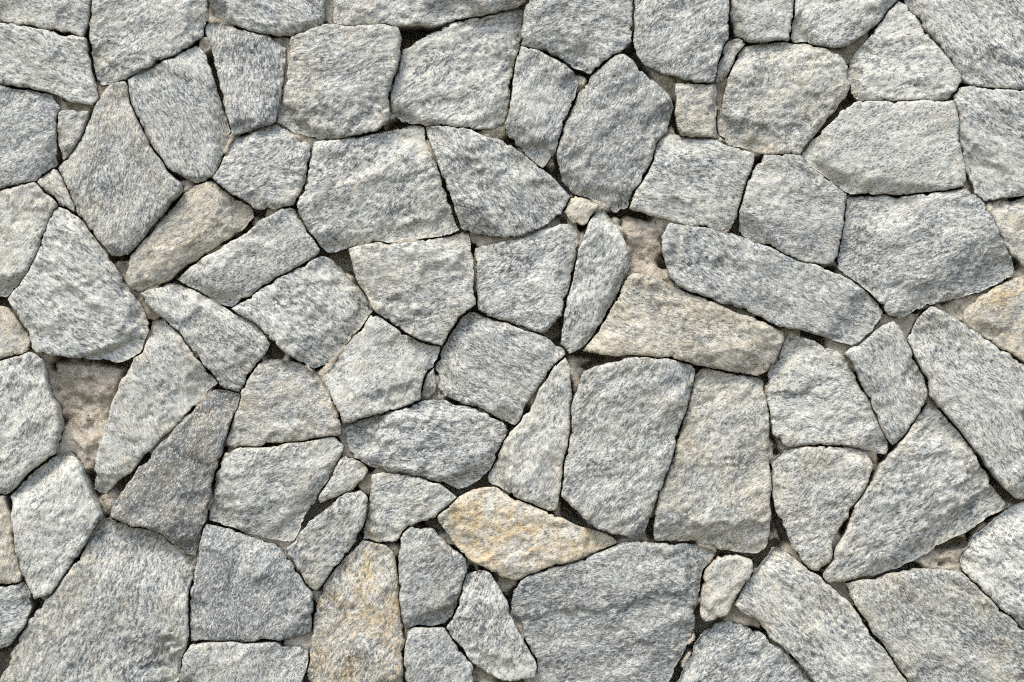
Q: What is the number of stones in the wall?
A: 84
